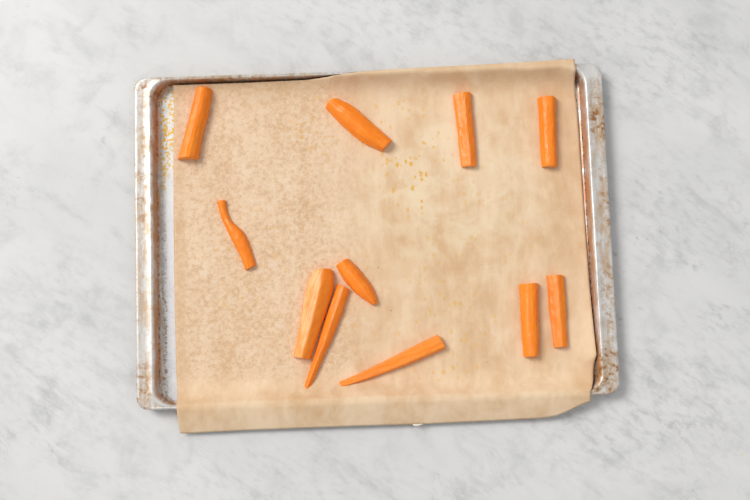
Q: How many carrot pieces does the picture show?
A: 11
